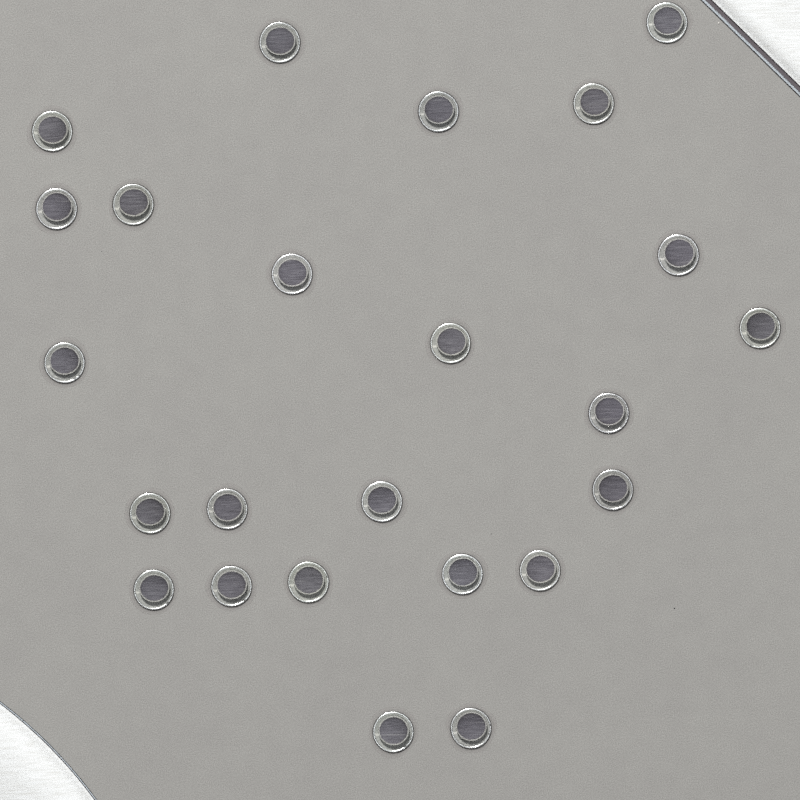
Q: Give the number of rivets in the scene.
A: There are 24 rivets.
